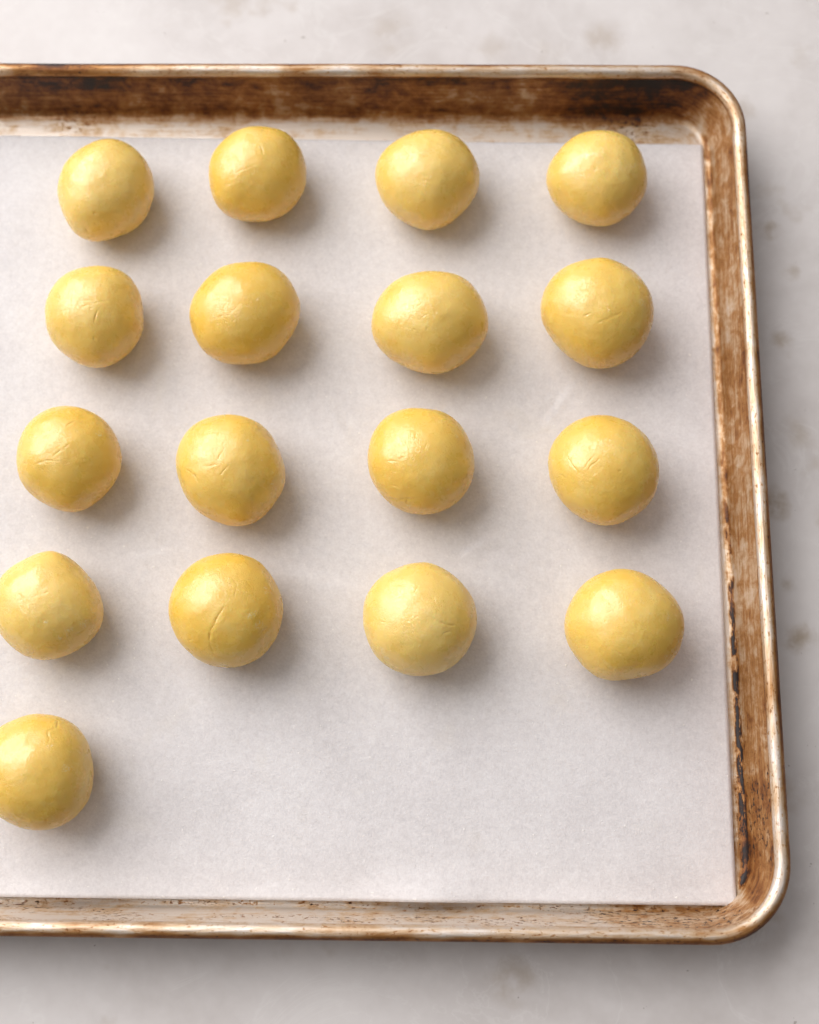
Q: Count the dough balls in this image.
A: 17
